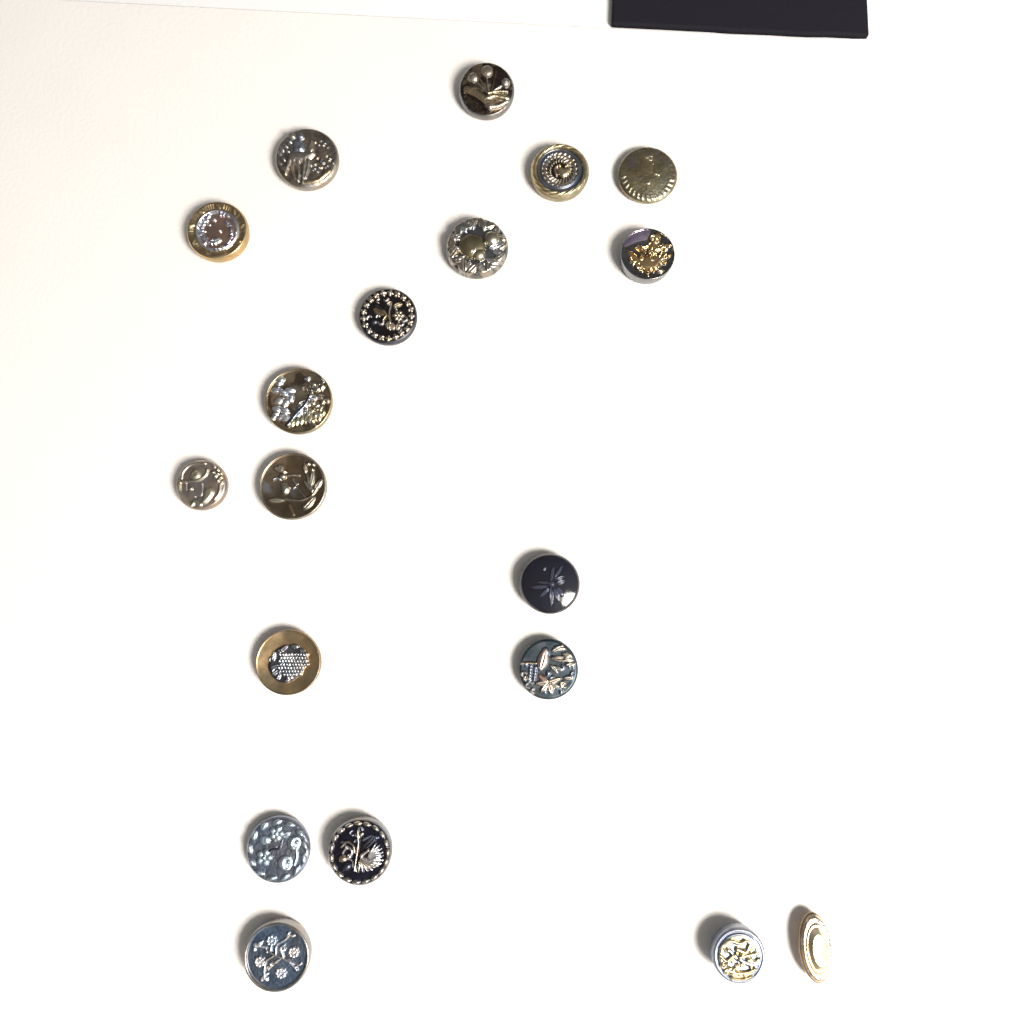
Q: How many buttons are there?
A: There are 19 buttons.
